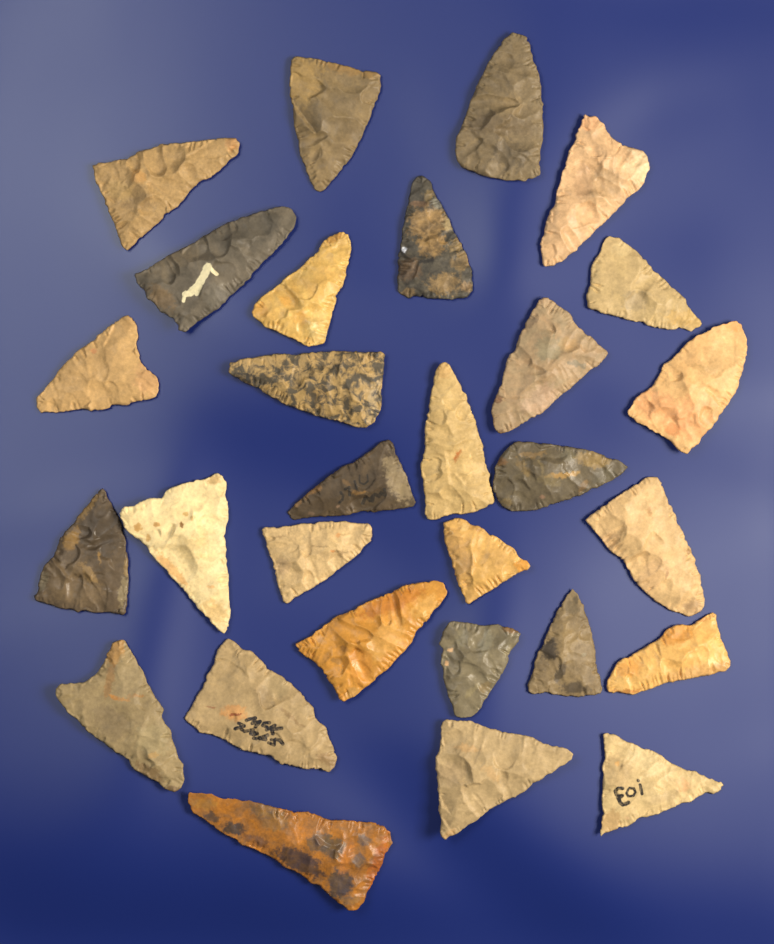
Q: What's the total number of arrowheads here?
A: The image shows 29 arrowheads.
